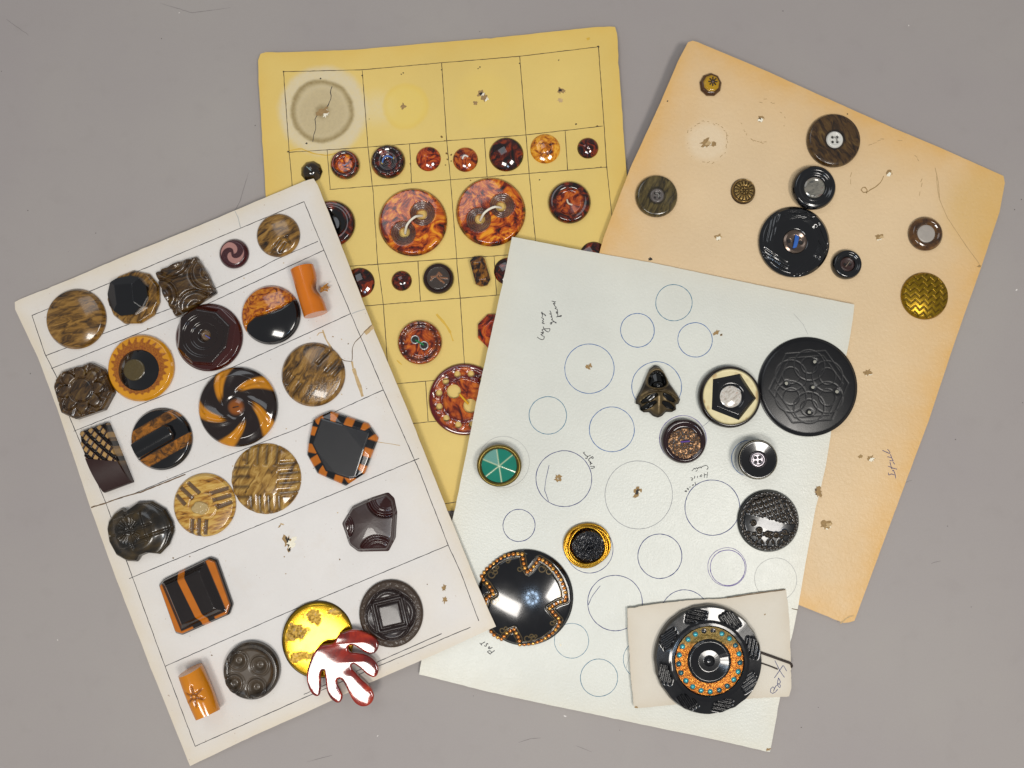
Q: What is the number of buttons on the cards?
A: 65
